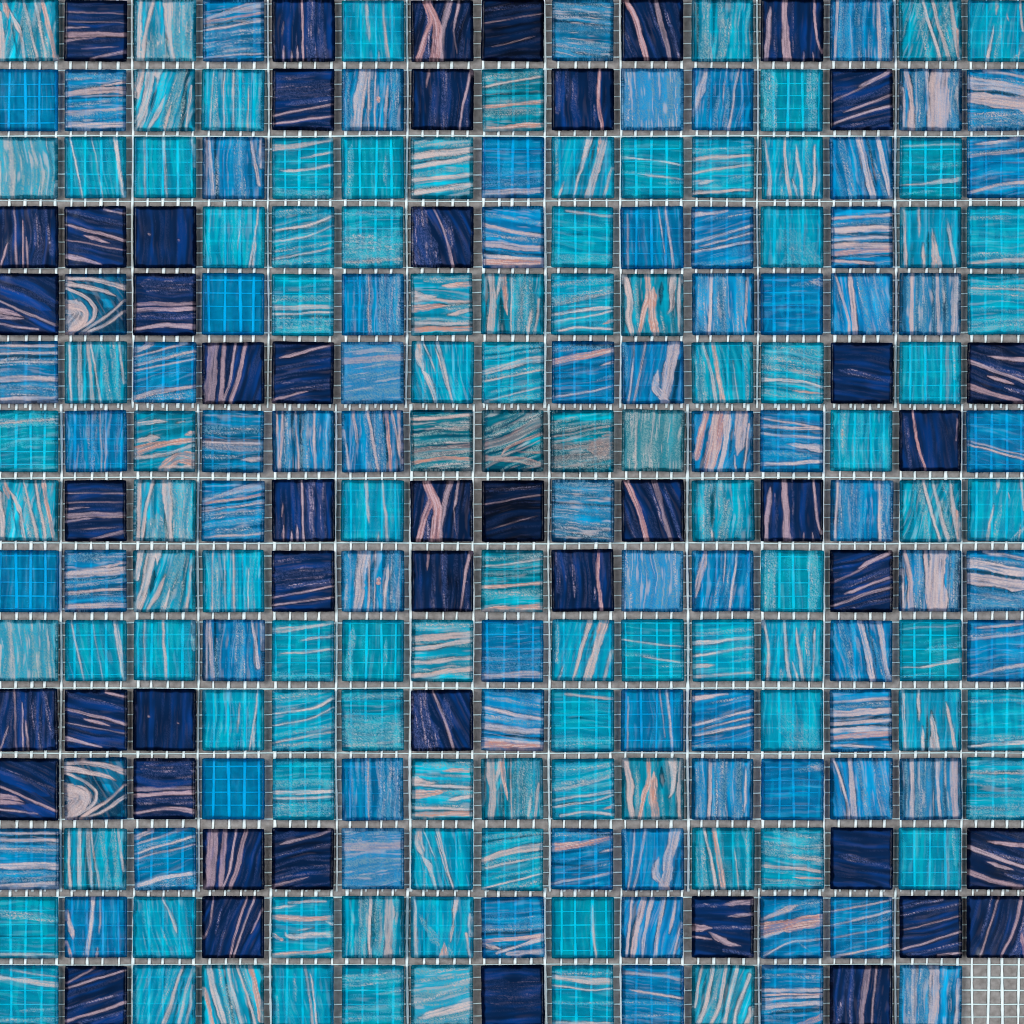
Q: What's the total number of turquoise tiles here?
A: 101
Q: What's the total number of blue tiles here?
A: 75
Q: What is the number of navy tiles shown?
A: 48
